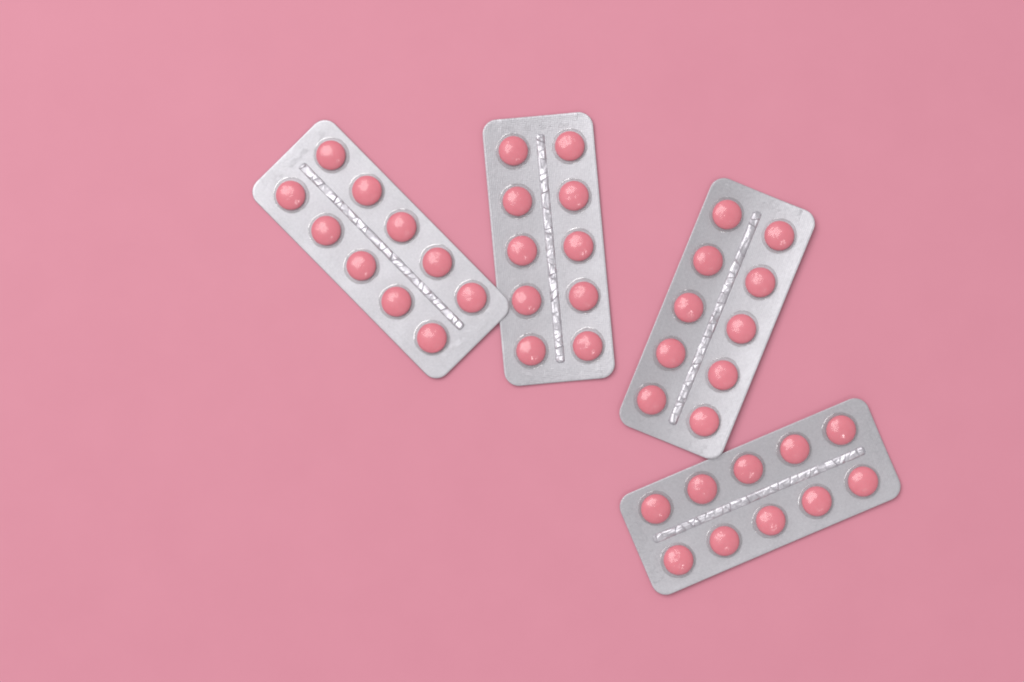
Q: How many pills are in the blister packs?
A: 40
